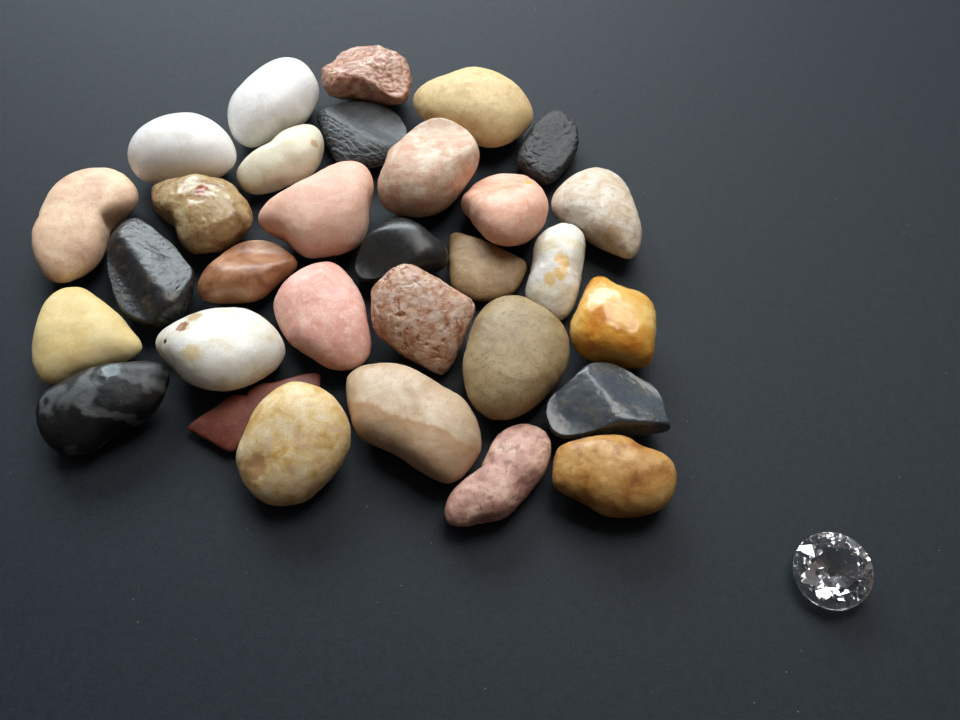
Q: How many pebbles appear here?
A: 31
